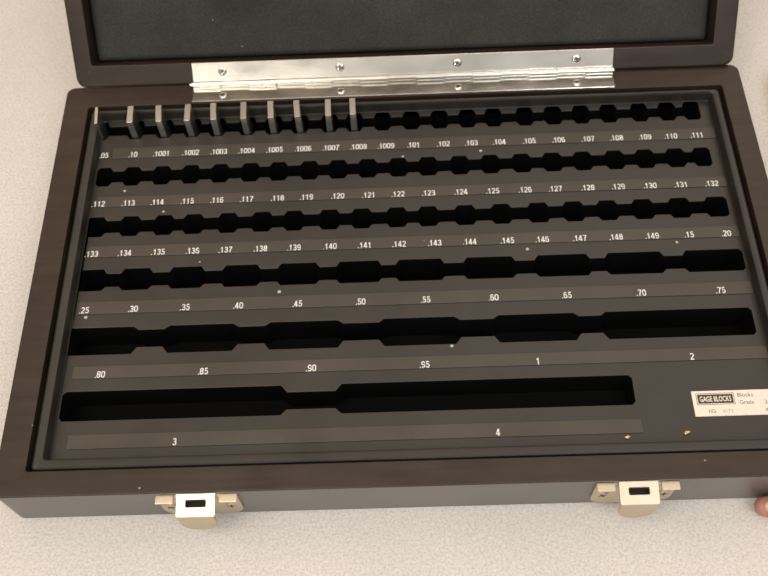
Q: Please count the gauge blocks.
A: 10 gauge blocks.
